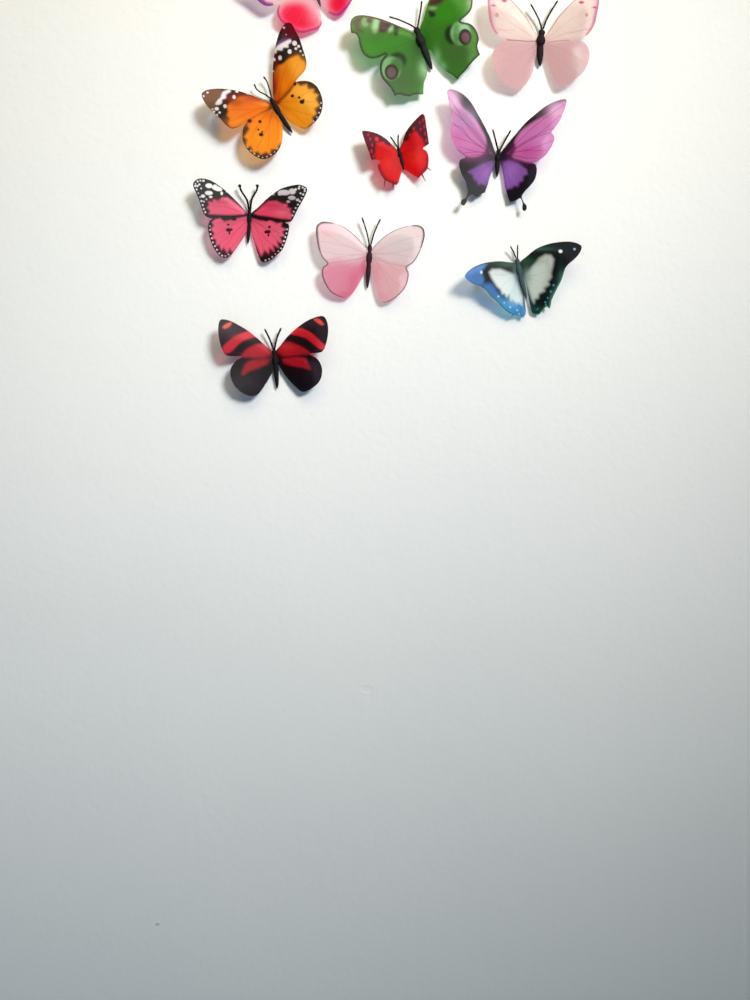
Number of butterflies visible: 10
